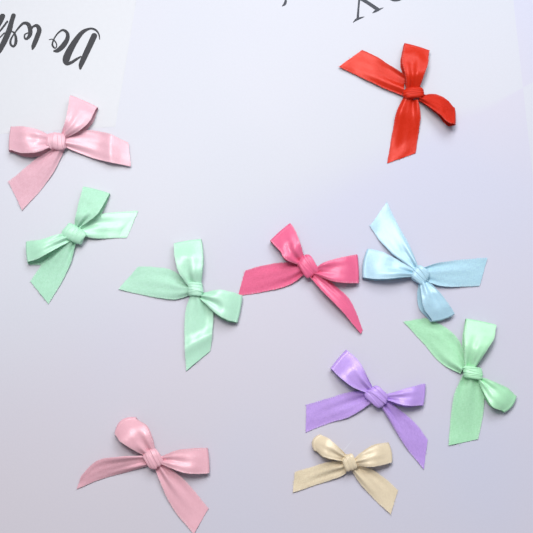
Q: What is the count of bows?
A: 10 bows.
